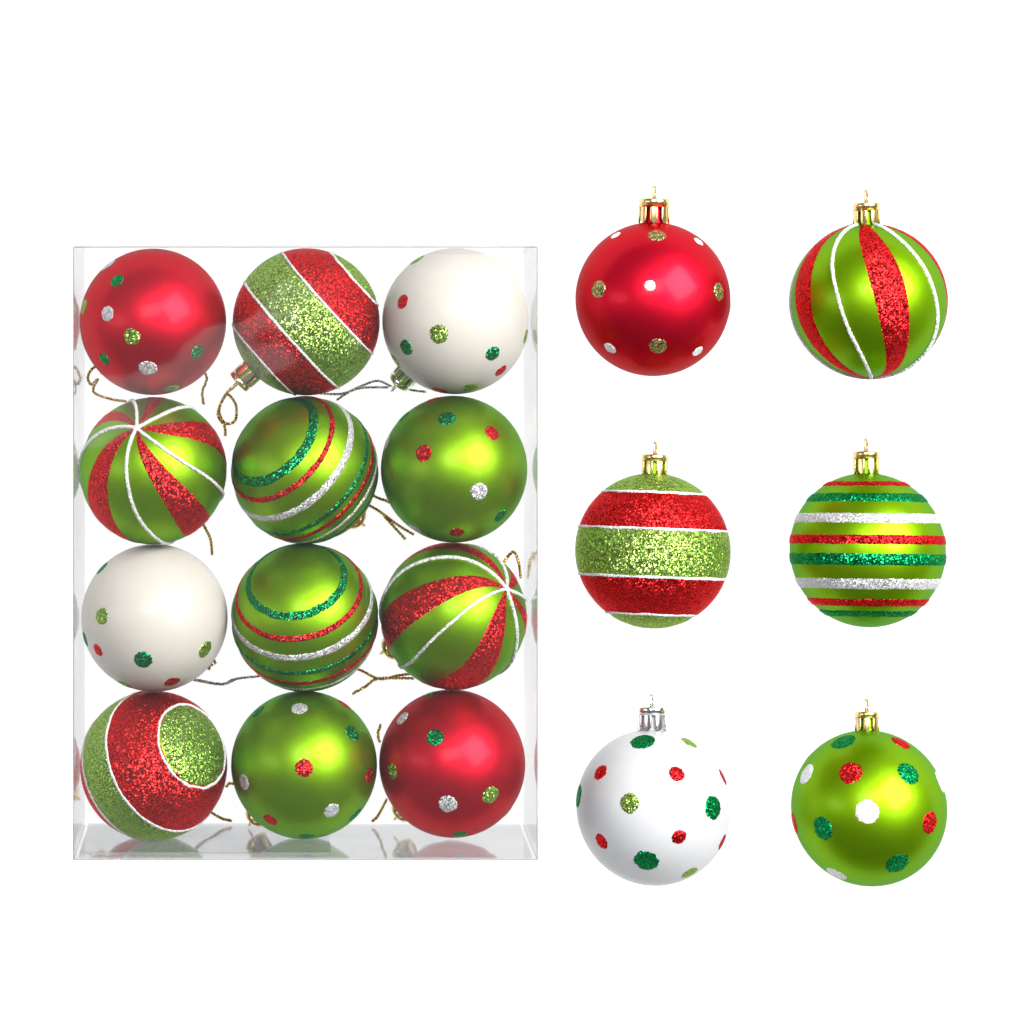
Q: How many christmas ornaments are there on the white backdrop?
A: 18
